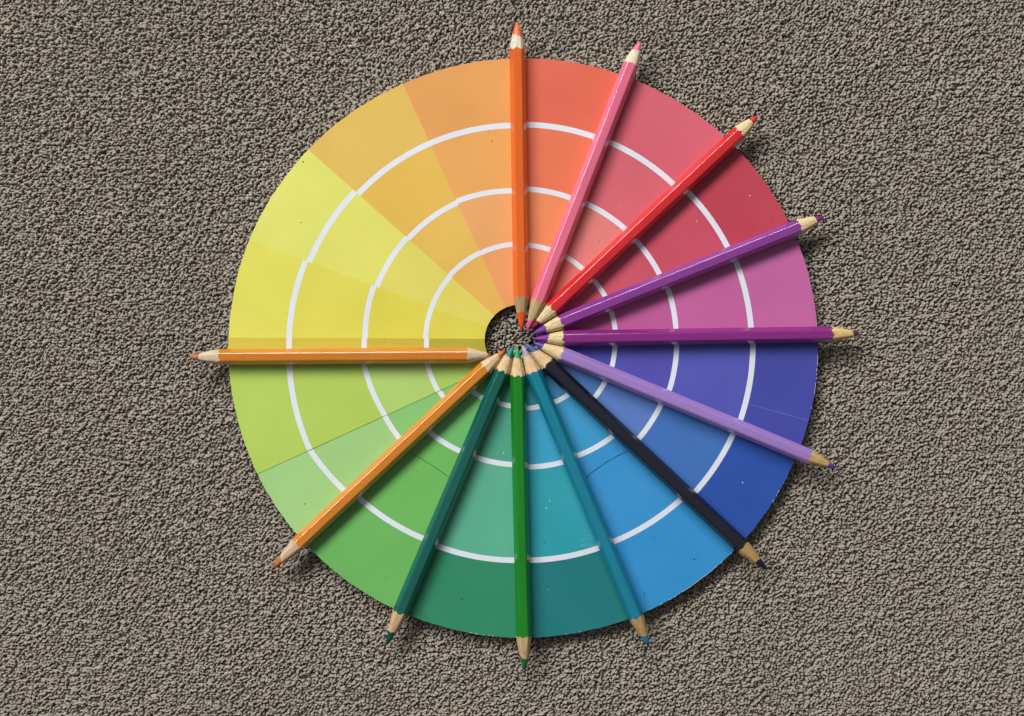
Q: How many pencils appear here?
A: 12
